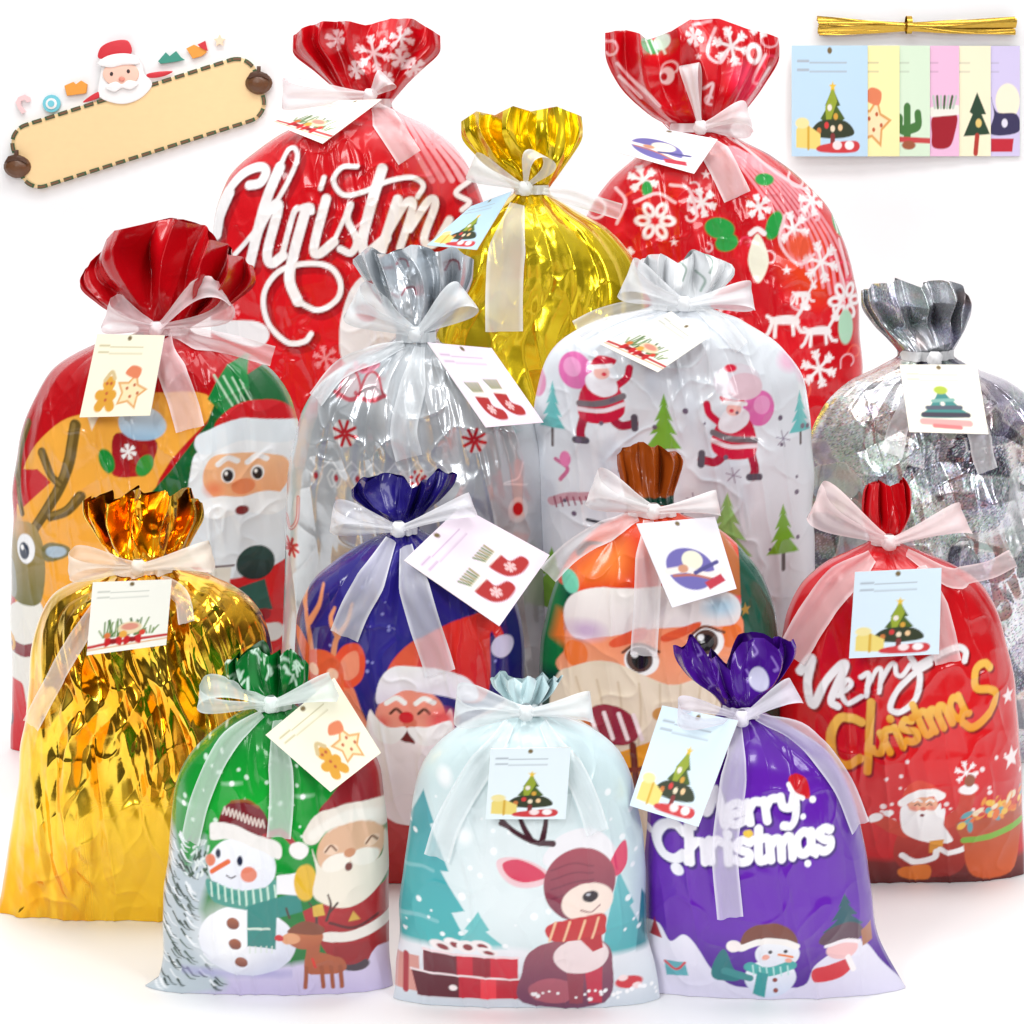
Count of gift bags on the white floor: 14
